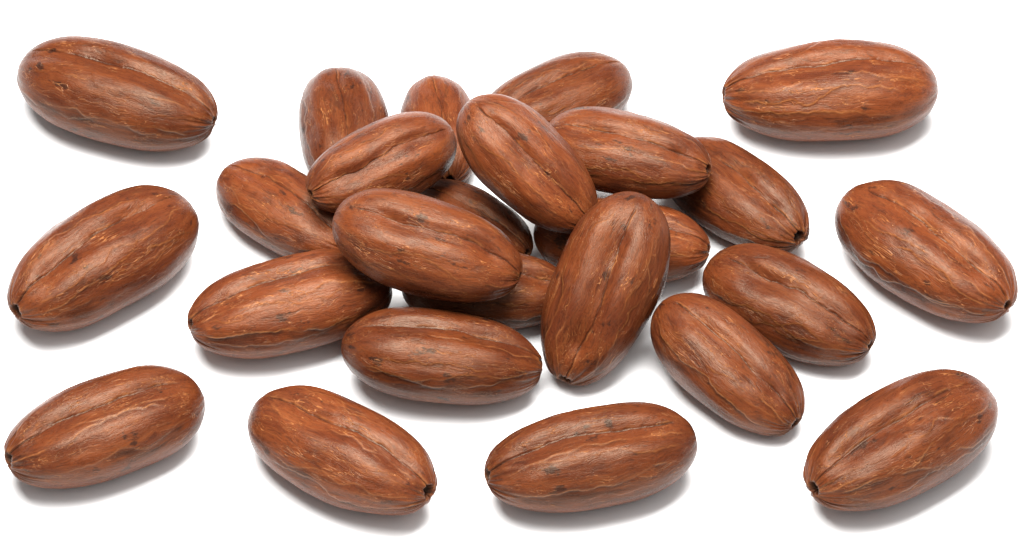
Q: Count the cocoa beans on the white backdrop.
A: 25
